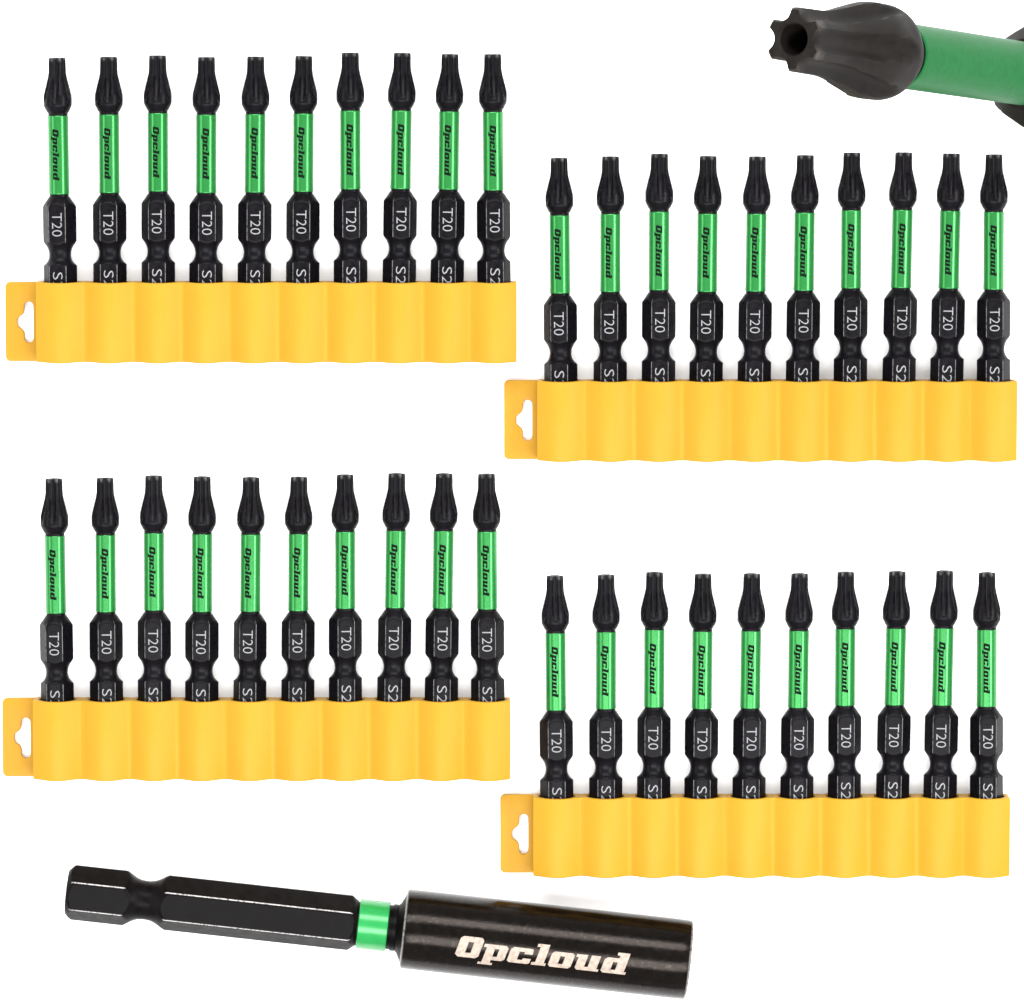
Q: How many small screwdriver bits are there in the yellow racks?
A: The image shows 40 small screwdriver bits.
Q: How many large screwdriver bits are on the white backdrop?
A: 1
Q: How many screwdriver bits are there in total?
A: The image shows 41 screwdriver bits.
